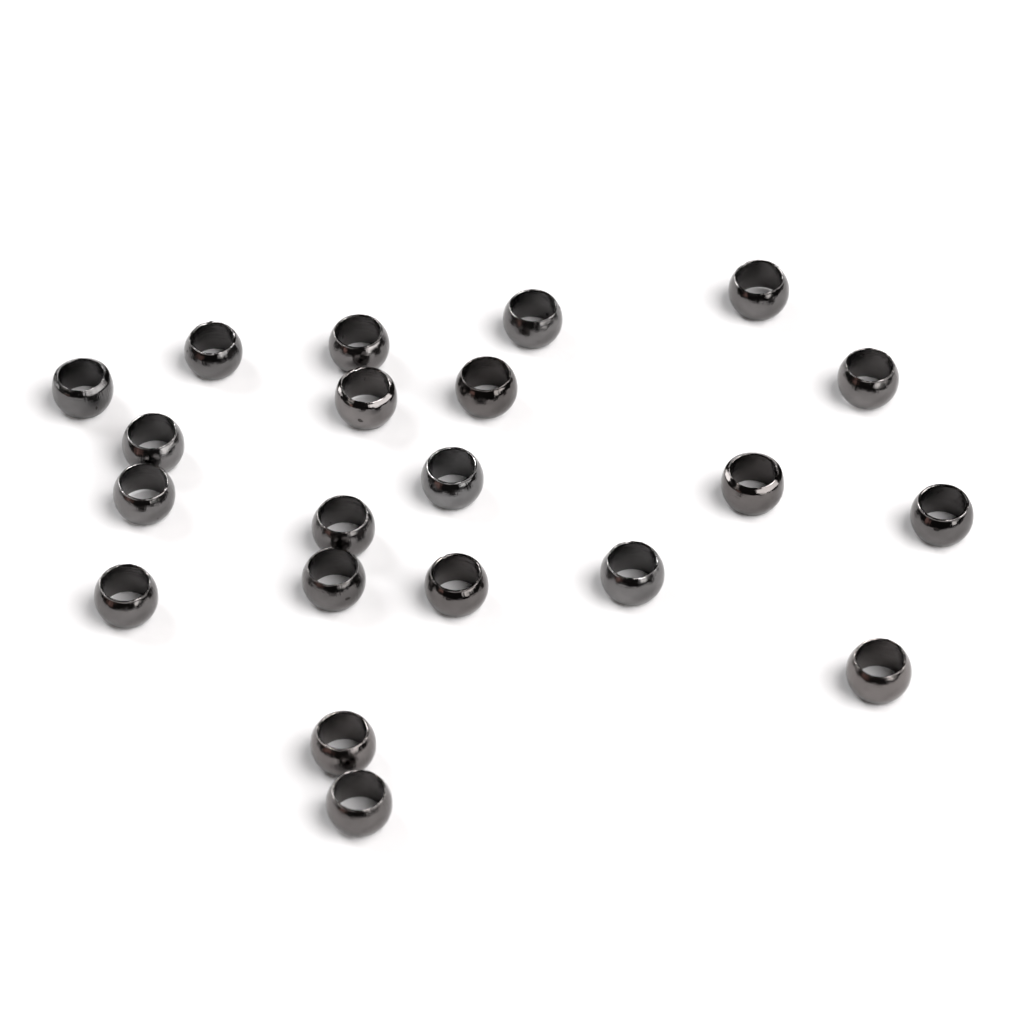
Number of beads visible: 21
